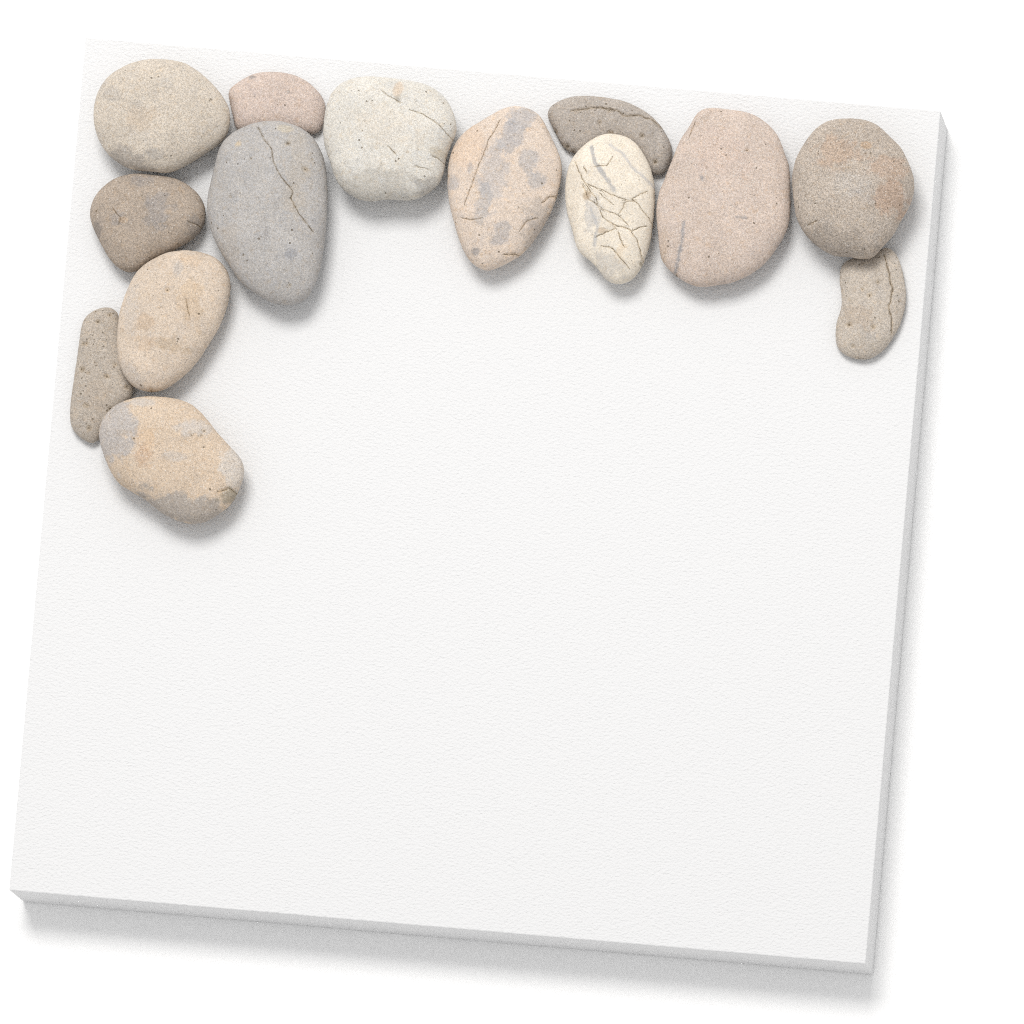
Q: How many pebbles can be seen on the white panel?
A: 14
